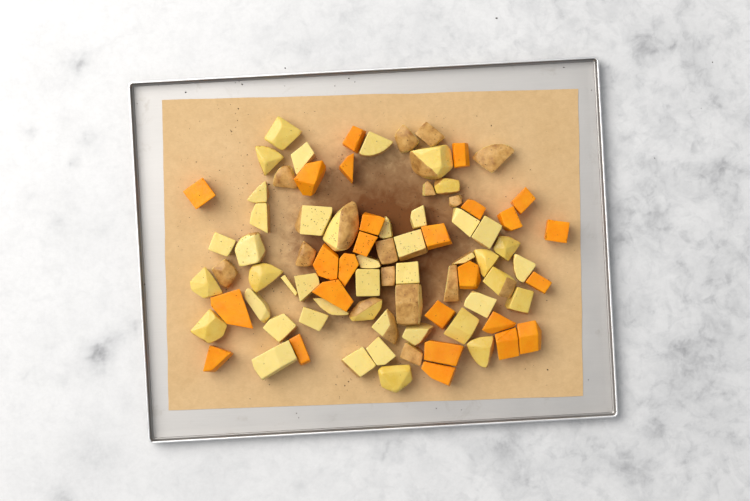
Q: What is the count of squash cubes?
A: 26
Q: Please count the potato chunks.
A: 58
